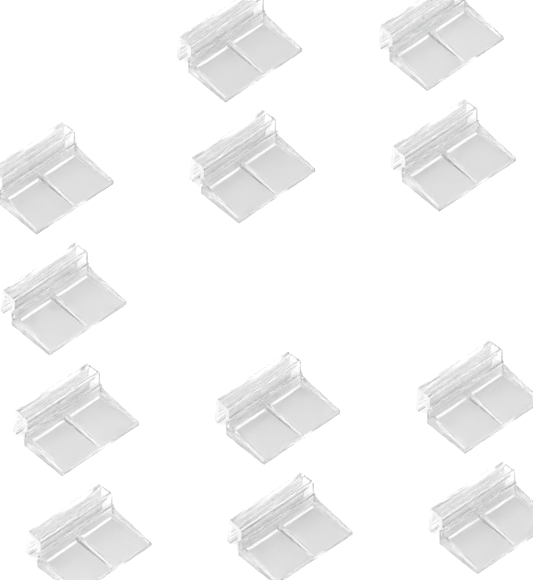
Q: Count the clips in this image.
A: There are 12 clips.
